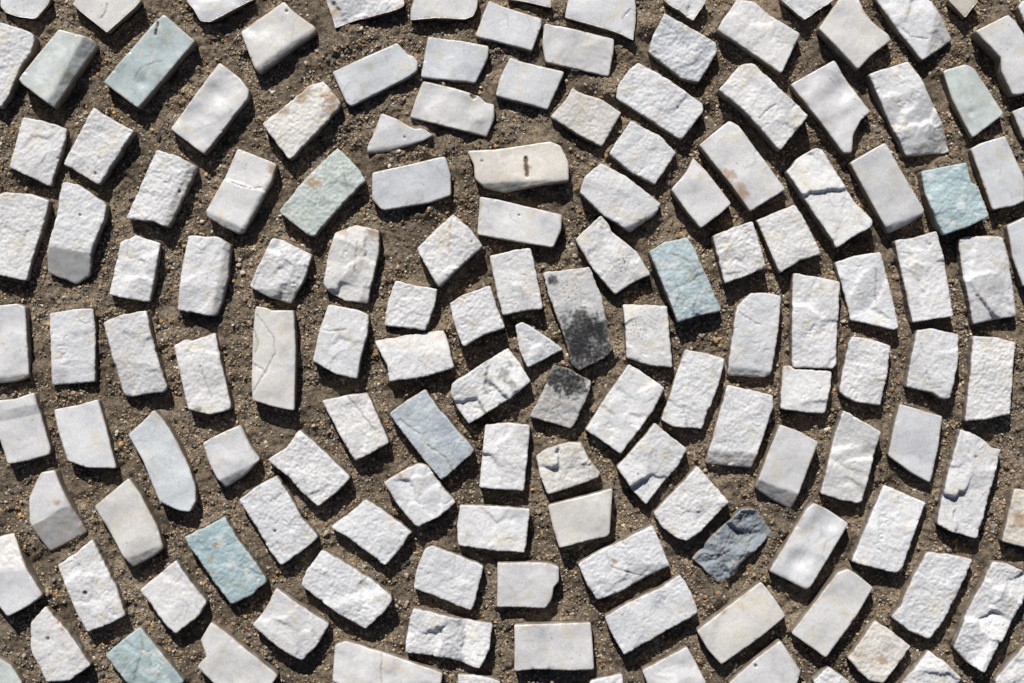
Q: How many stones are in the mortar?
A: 146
